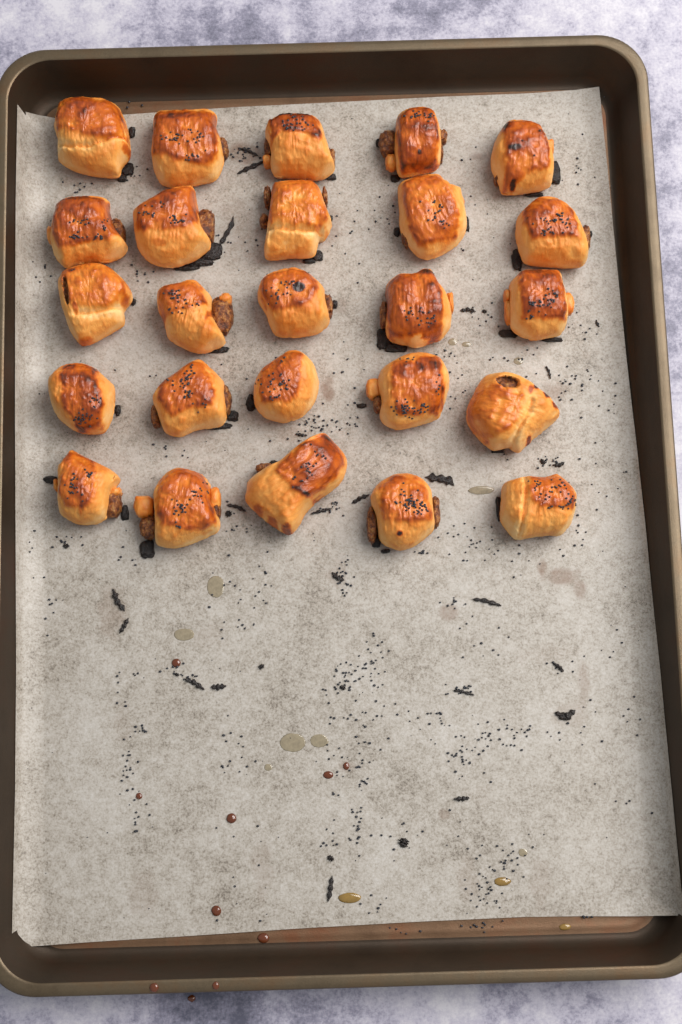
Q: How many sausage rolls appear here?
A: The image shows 25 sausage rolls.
